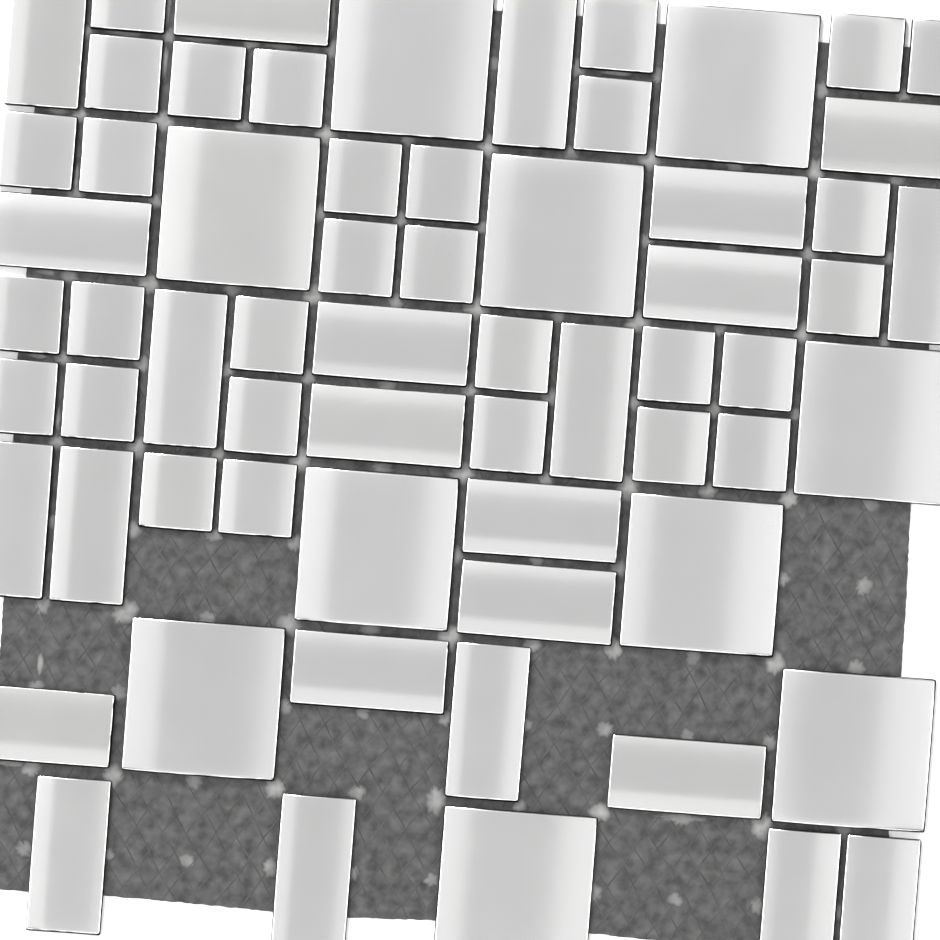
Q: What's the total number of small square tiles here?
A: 30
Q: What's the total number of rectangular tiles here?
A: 24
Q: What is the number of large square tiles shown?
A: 10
